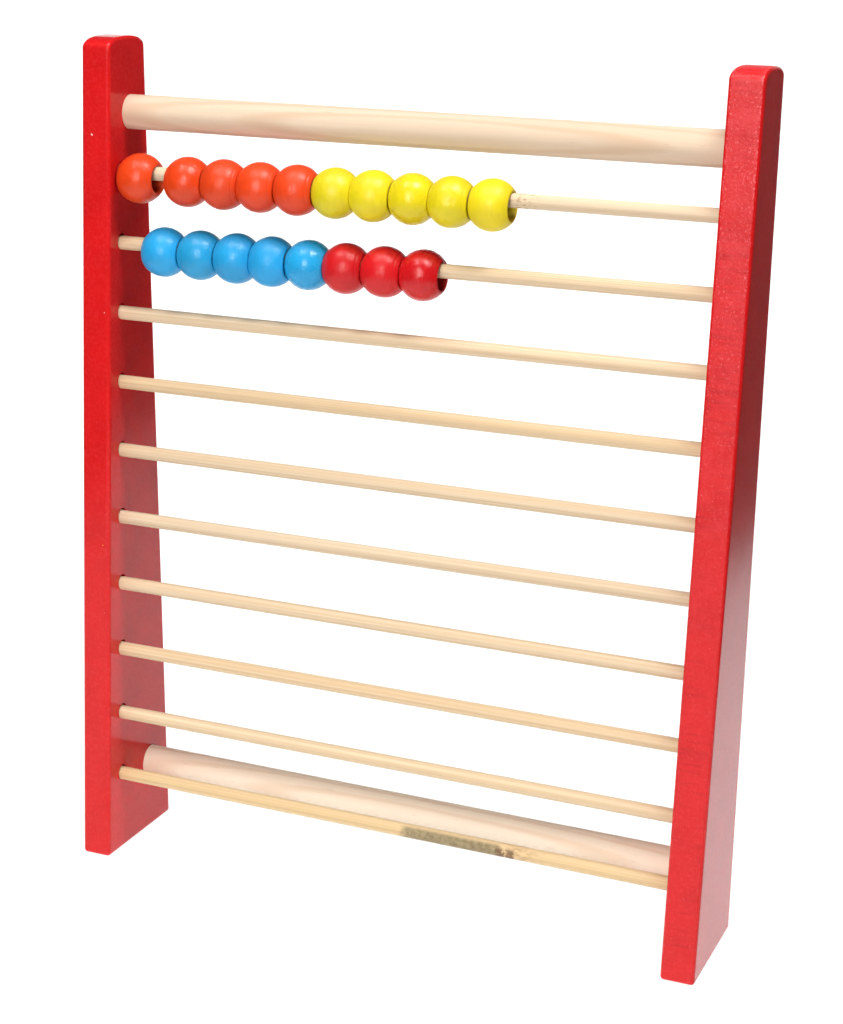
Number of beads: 18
